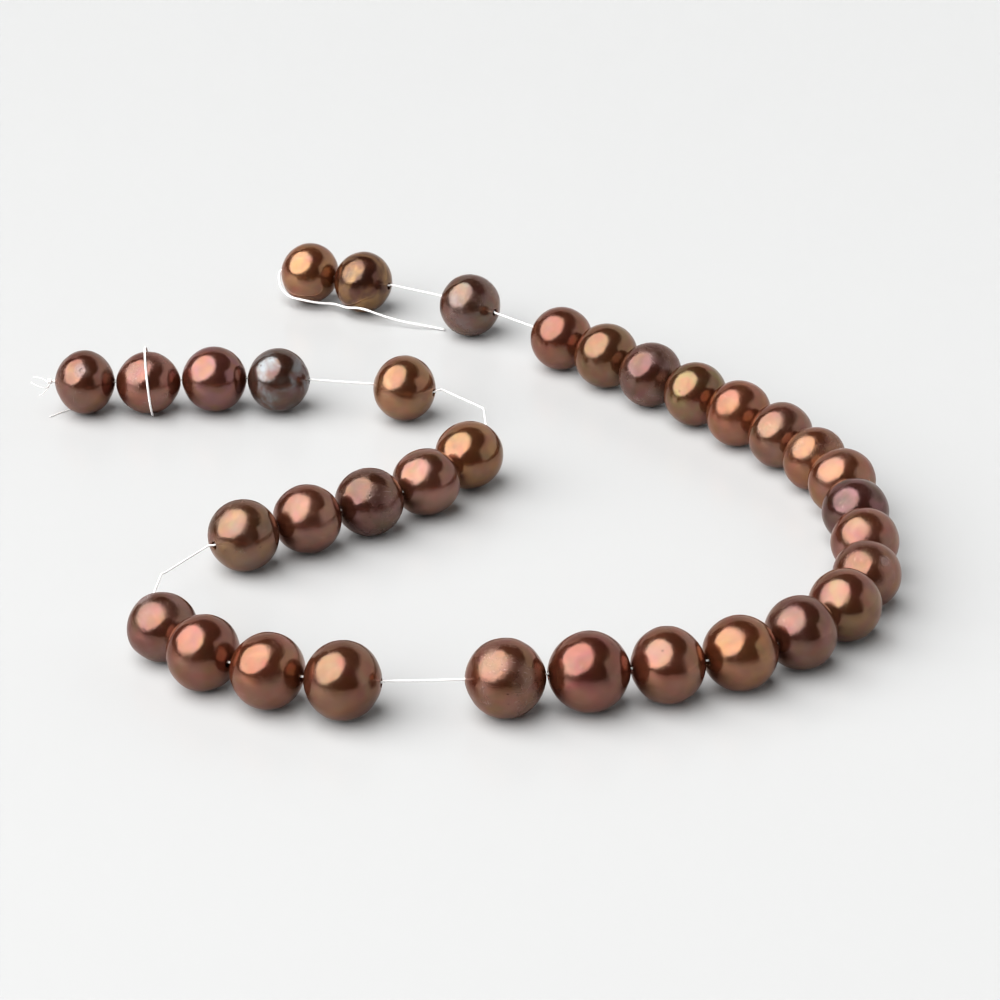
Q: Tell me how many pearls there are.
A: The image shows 34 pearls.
